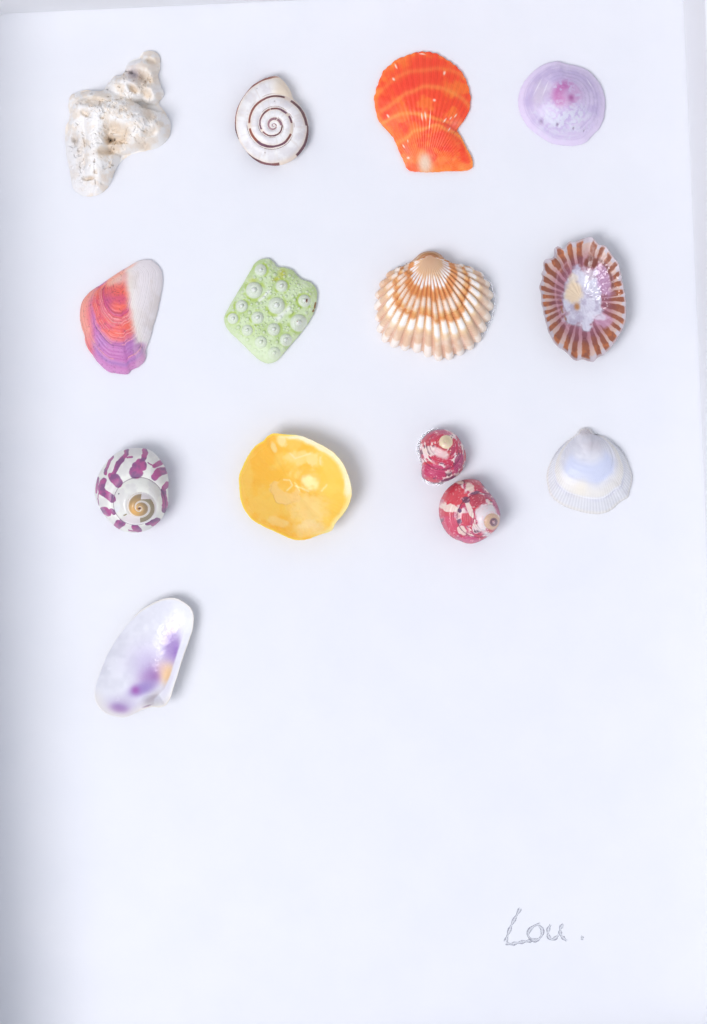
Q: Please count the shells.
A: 14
